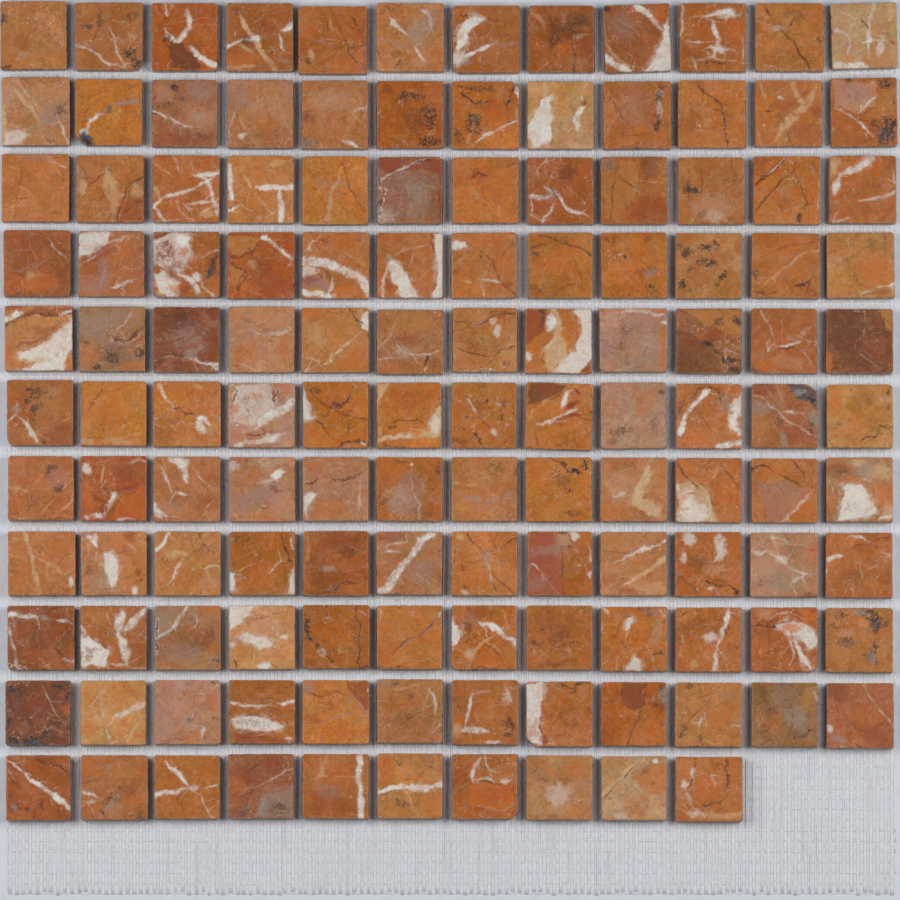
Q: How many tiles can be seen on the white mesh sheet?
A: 130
